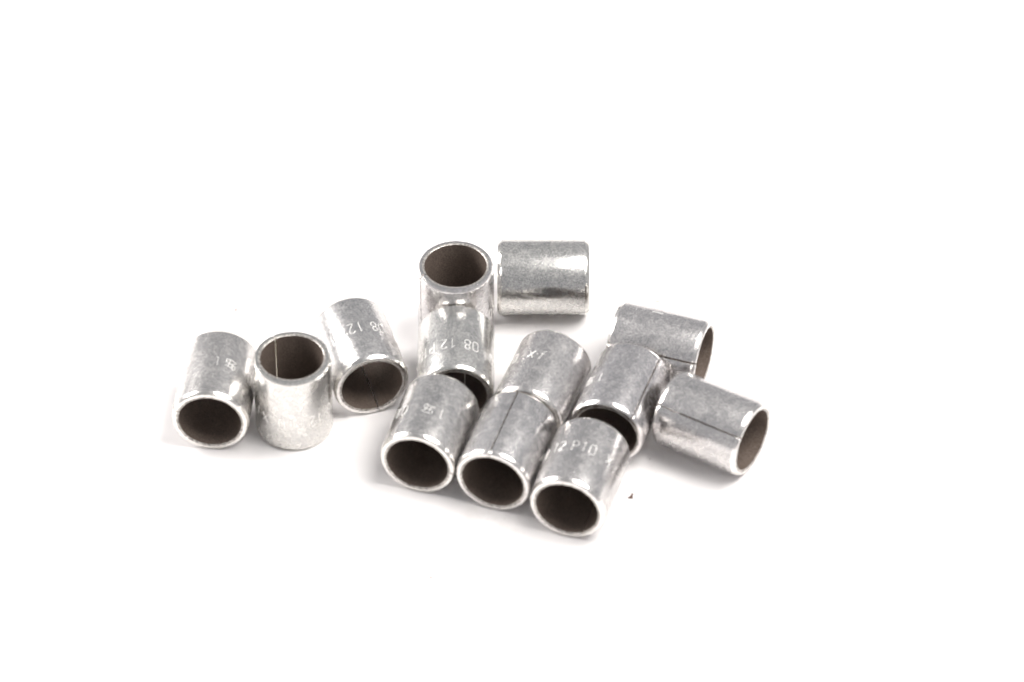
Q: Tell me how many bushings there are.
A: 13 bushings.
